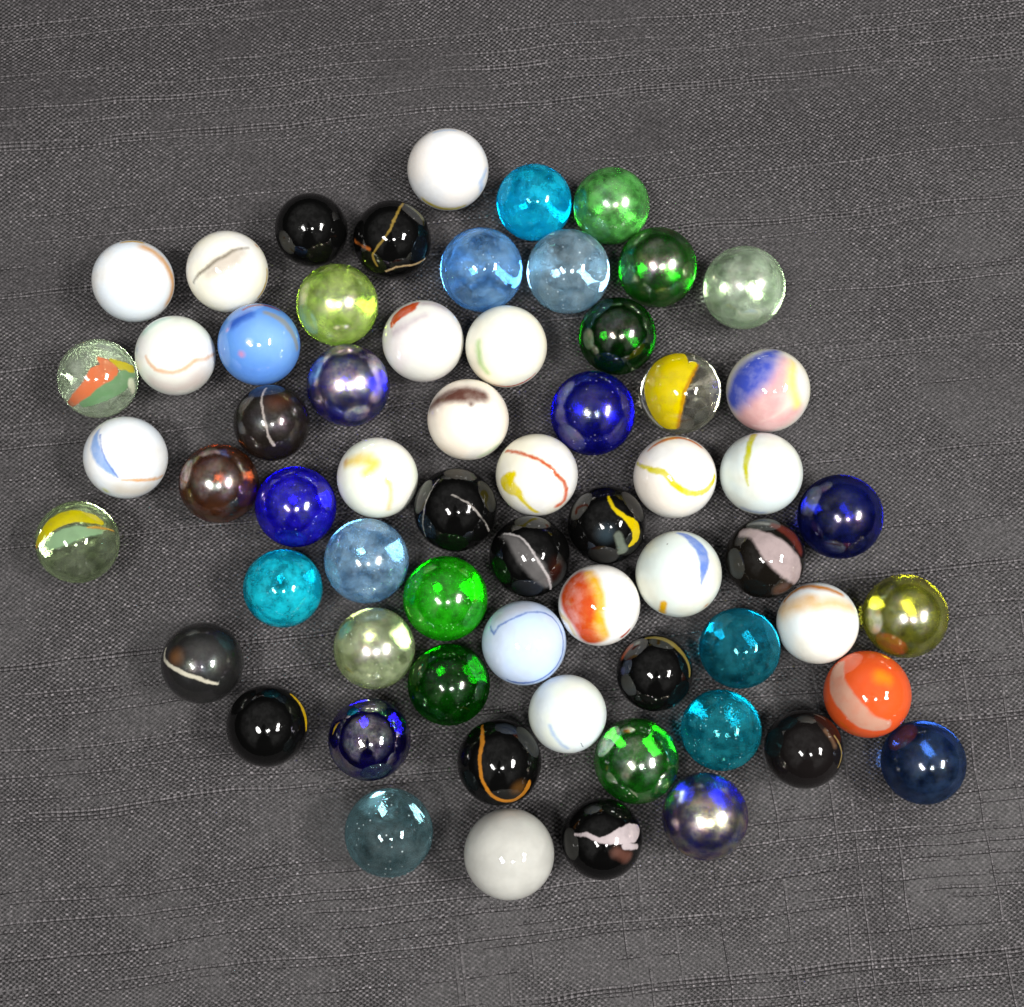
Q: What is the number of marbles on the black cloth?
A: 63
